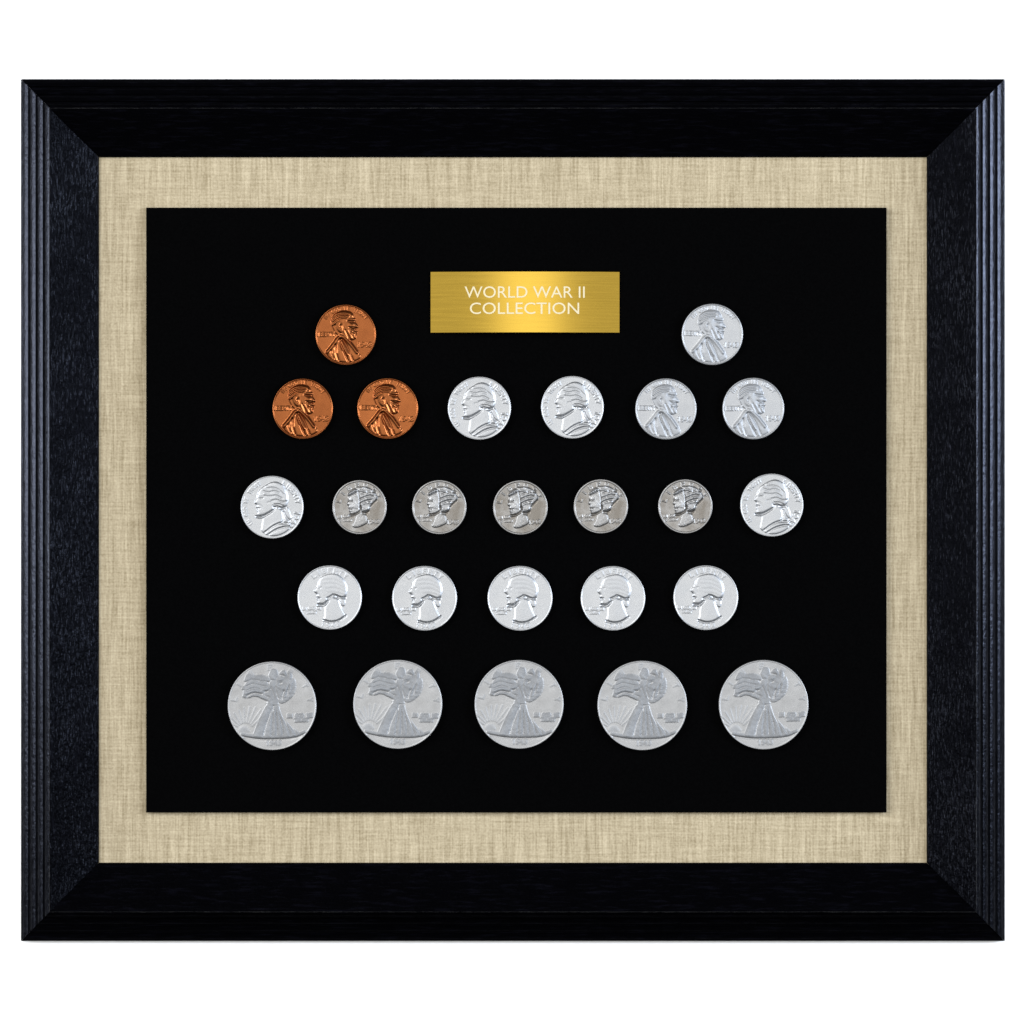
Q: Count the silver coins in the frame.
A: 22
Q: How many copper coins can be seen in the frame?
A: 3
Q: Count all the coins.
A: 25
